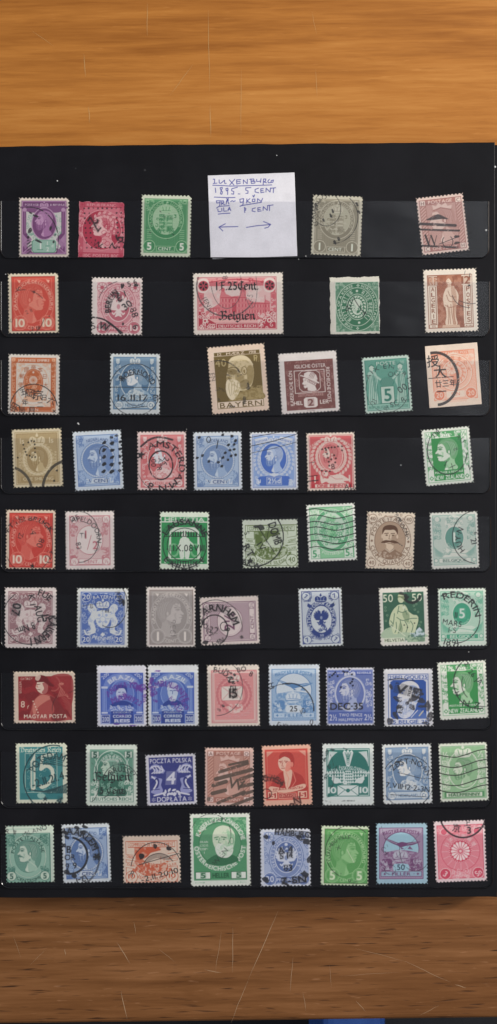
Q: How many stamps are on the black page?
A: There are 61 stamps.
